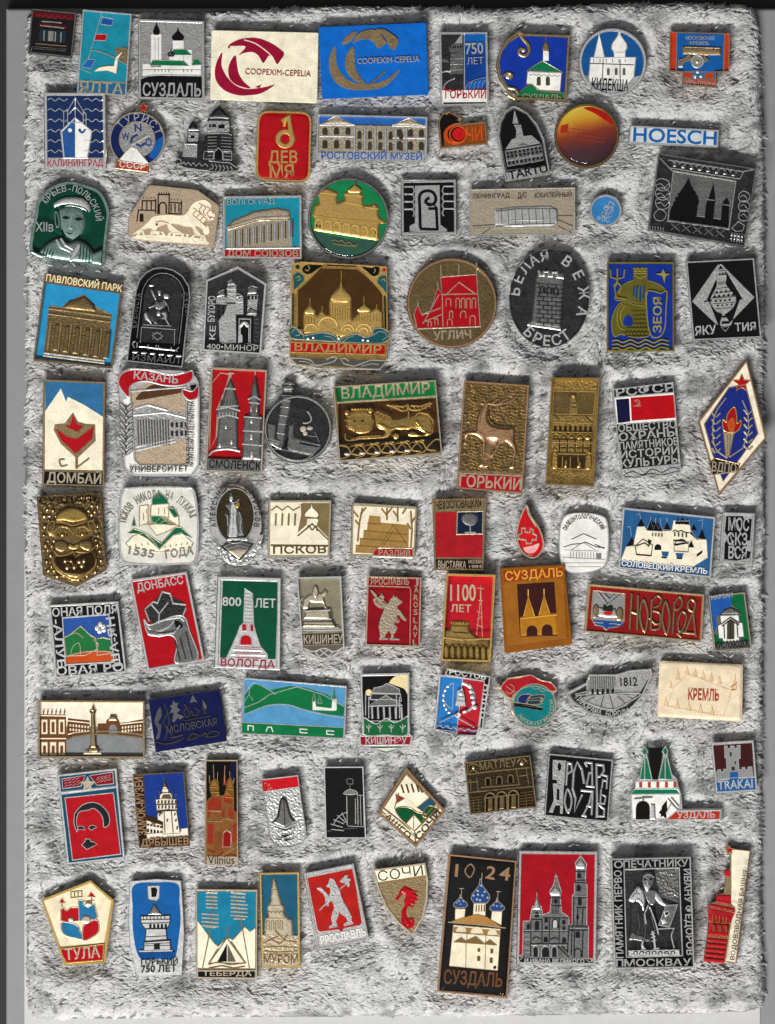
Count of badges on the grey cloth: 90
